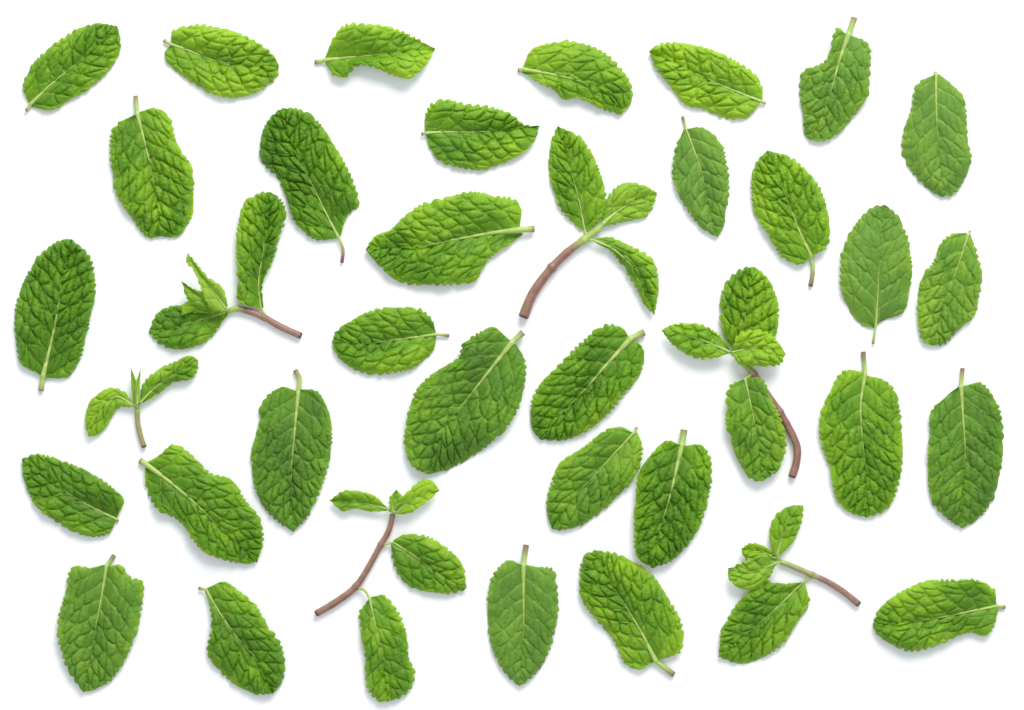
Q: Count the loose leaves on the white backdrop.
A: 31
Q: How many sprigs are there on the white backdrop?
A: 6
